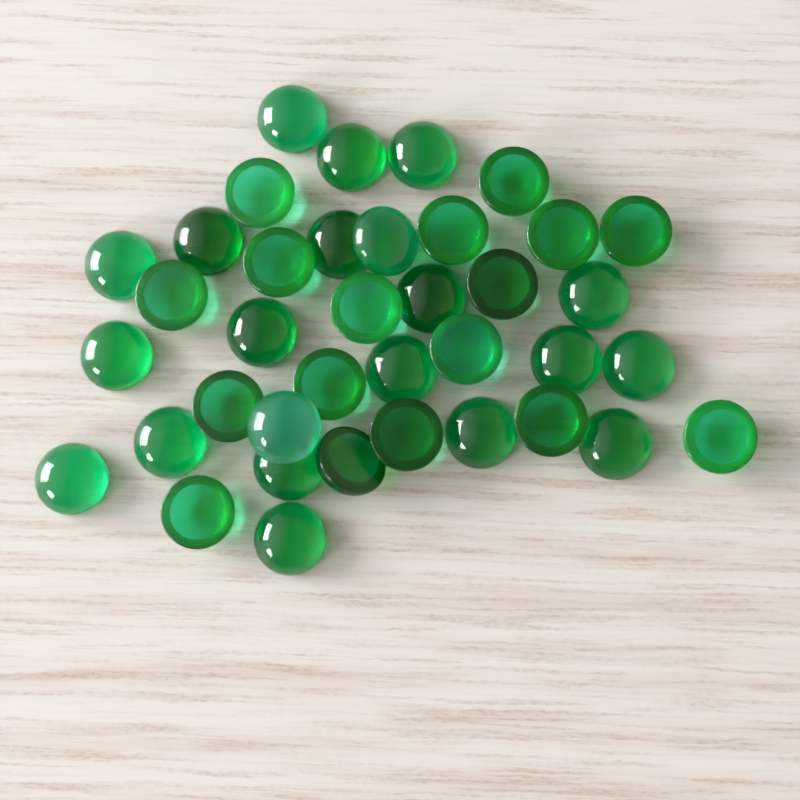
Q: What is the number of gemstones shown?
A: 38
